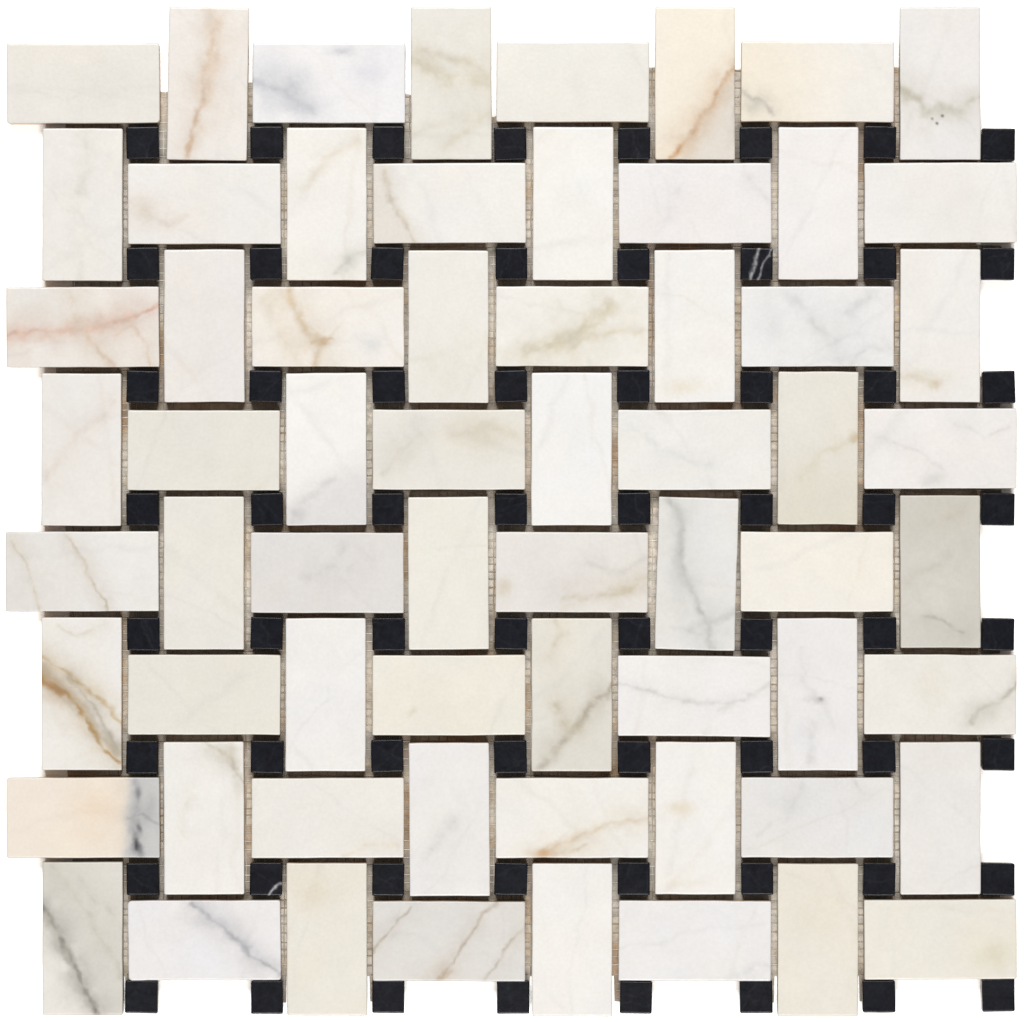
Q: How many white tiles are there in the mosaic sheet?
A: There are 64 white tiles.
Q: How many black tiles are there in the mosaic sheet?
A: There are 64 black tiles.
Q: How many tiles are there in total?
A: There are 128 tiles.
